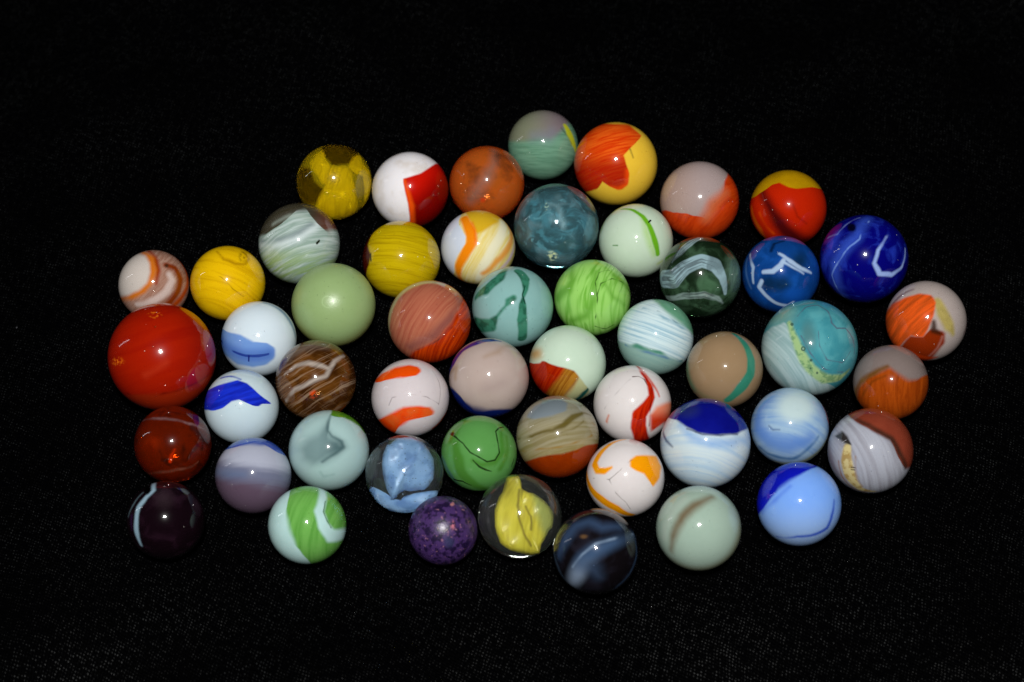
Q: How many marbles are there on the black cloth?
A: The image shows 51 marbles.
